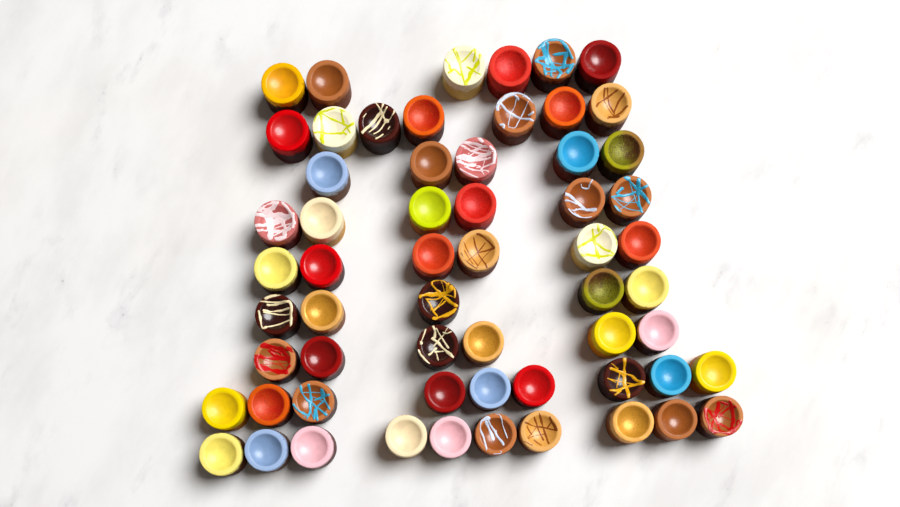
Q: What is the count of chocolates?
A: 60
